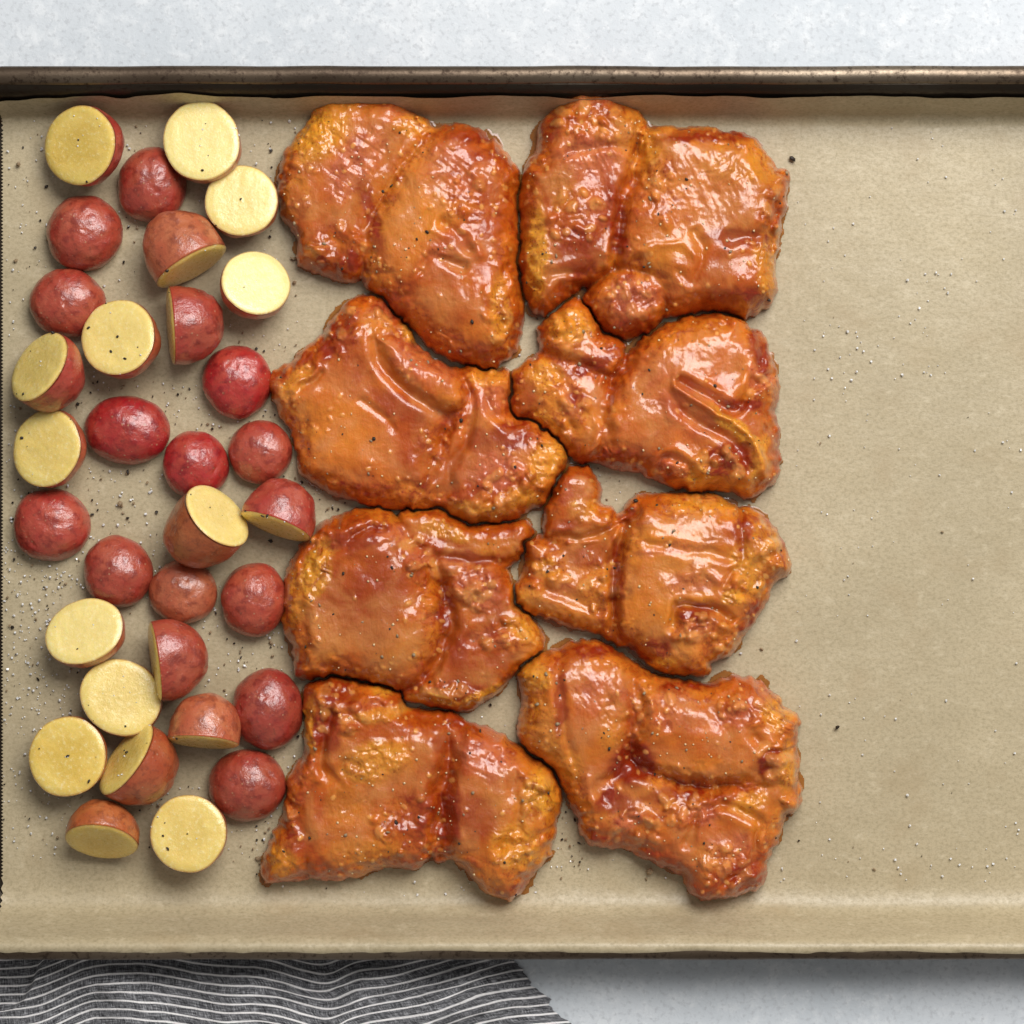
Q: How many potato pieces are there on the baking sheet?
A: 32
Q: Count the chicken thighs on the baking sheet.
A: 8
